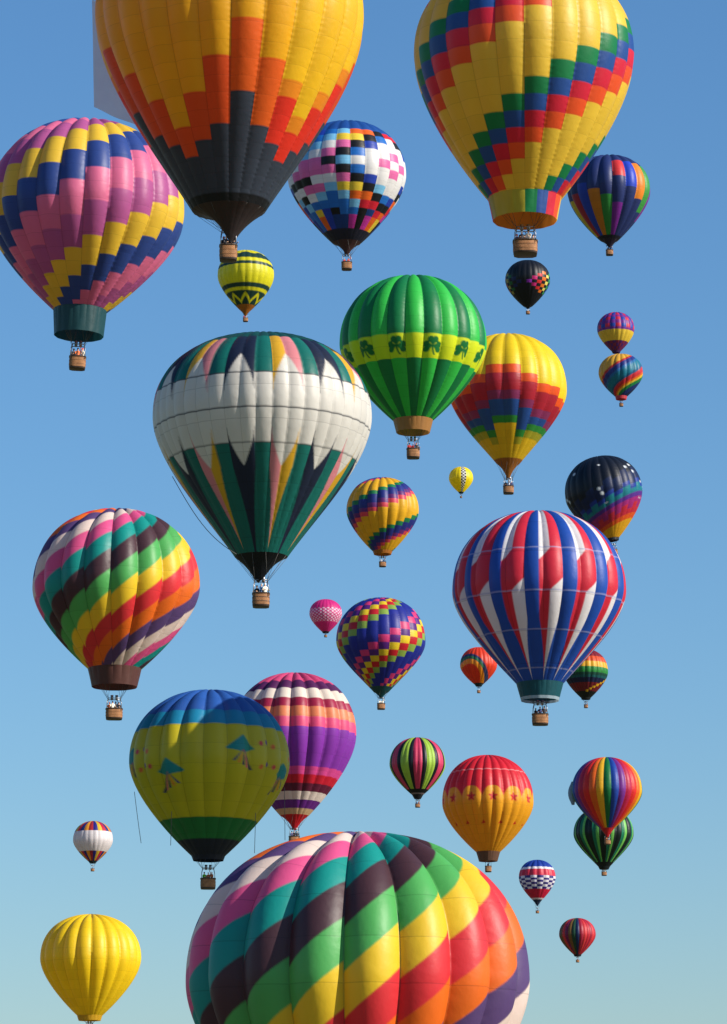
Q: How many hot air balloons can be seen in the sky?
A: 32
